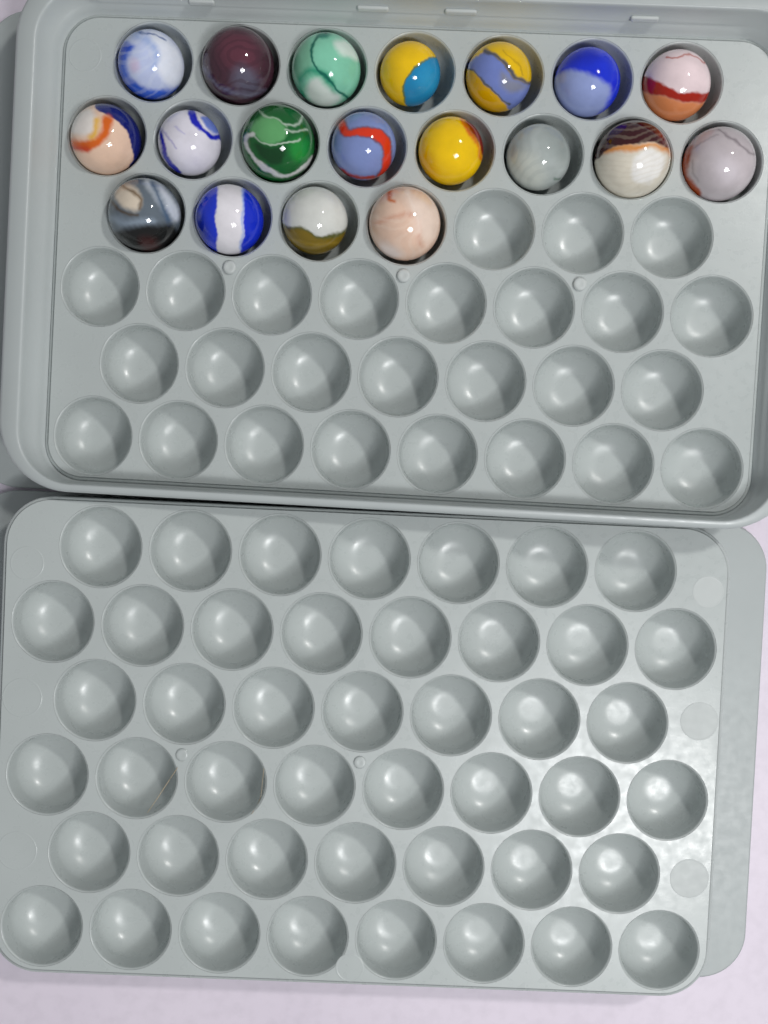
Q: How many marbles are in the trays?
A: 19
